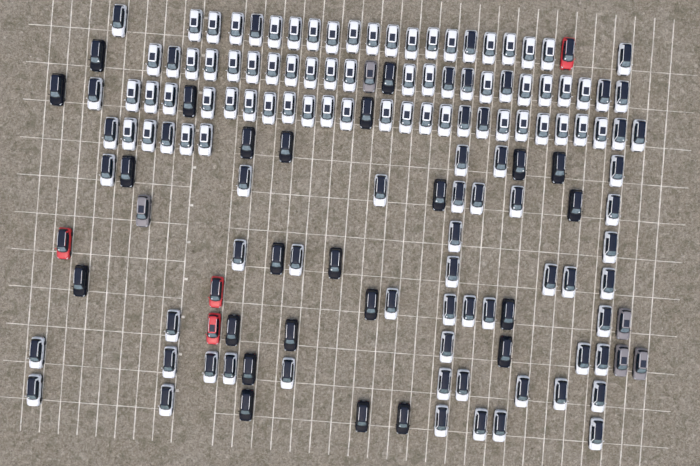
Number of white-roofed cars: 59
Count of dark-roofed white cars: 60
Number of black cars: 24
